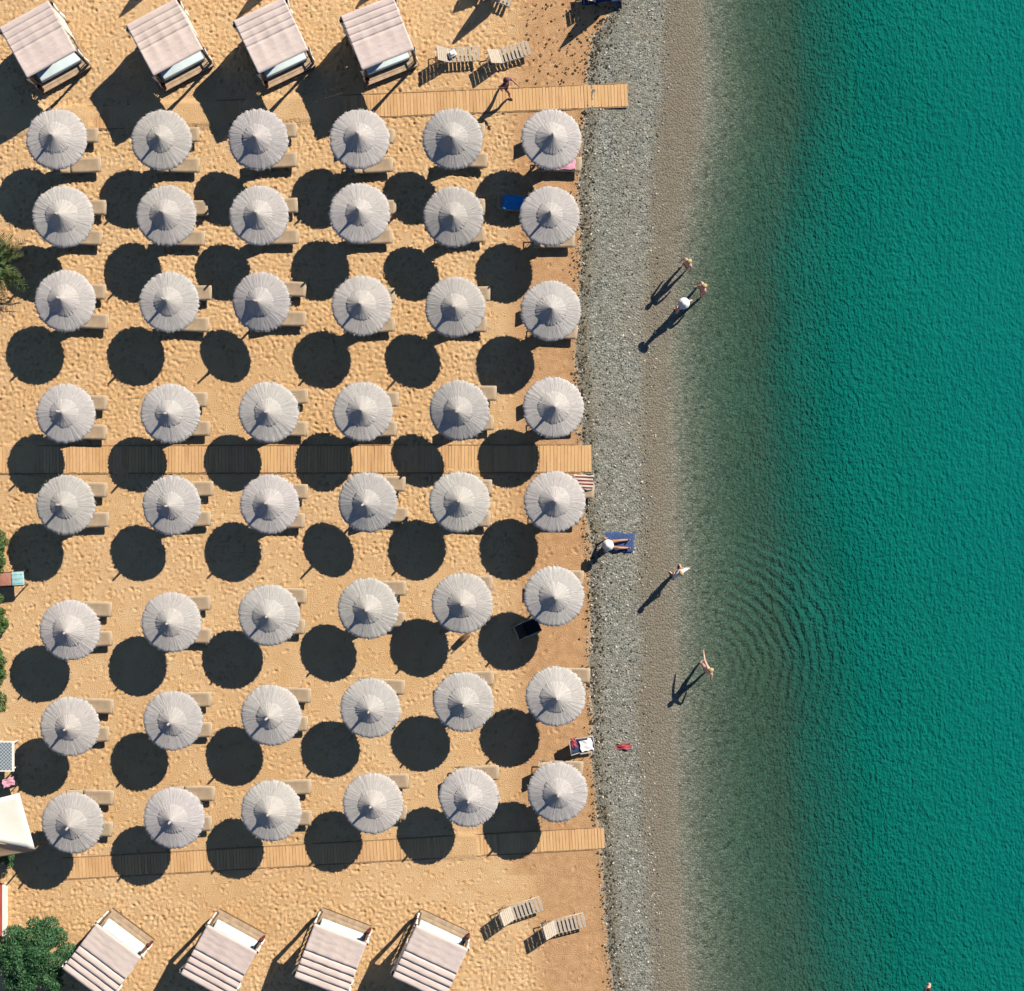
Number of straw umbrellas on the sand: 48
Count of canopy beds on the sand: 8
